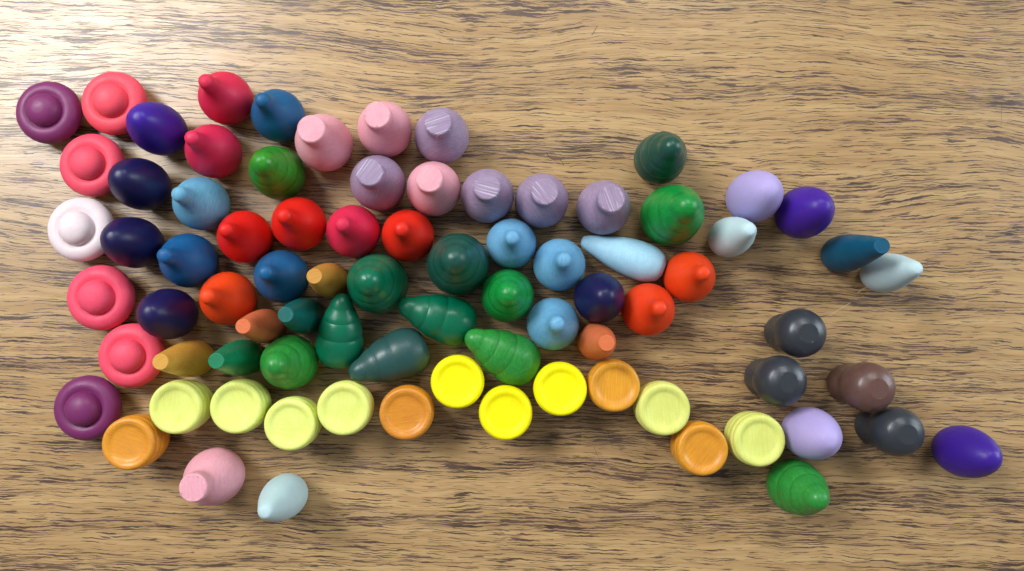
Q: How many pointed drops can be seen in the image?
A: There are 16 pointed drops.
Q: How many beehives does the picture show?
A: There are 13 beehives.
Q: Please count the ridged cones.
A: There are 12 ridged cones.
